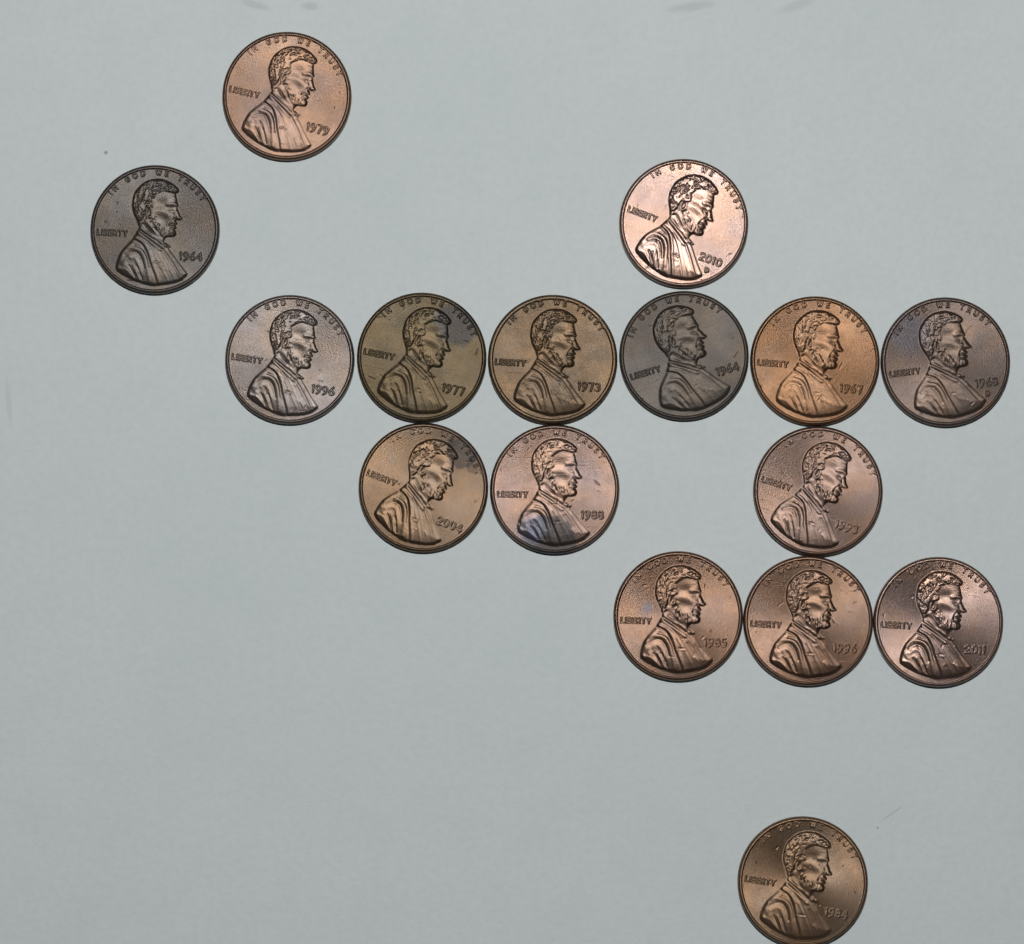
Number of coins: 16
